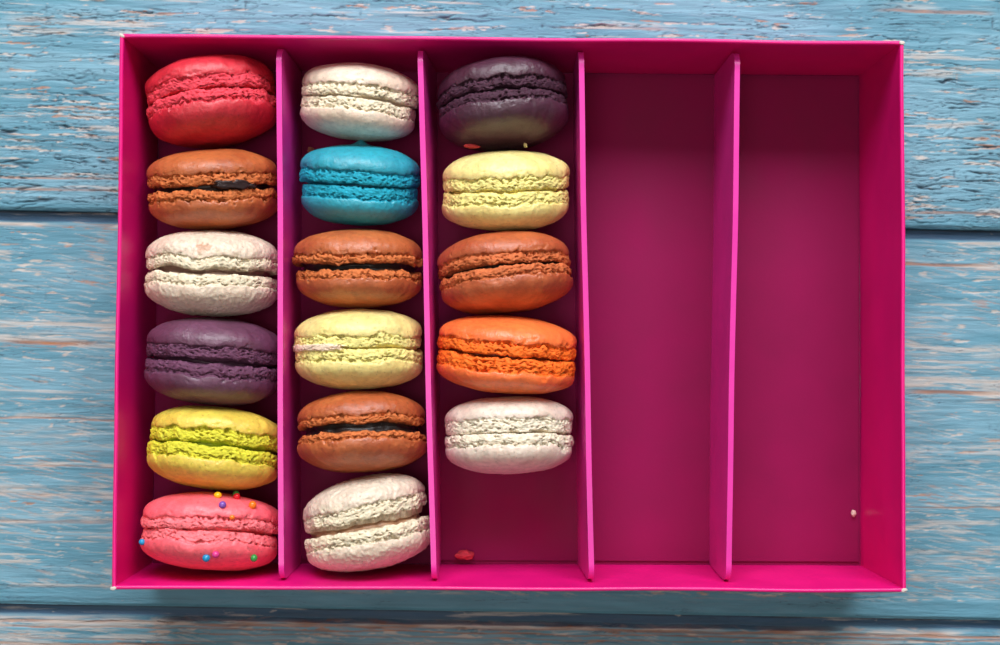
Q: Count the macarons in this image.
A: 17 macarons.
